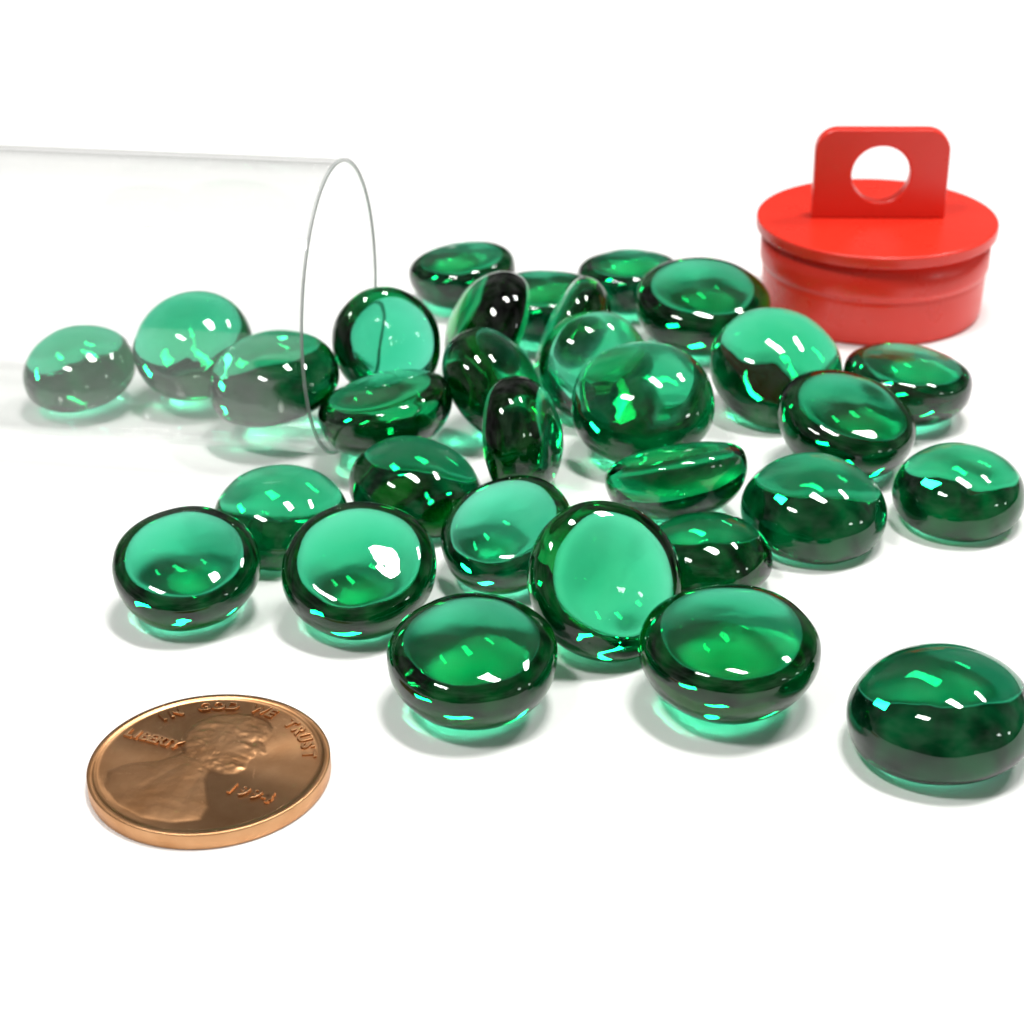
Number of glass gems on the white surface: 31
